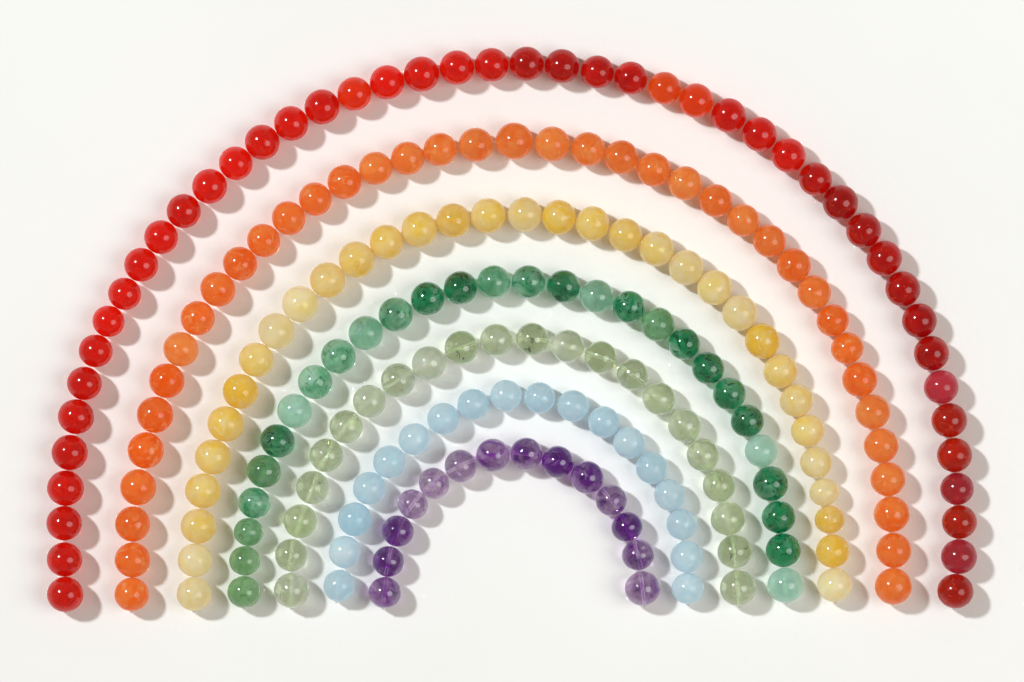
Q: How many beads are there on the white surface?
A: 200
